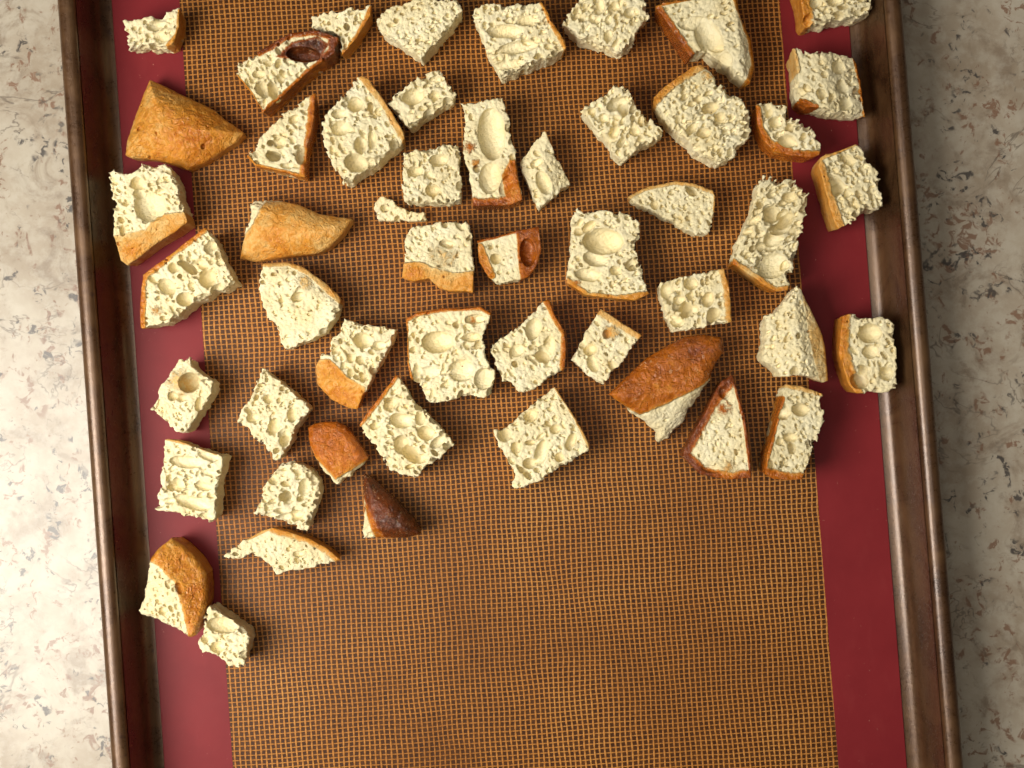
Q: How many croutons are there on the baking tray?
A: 51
